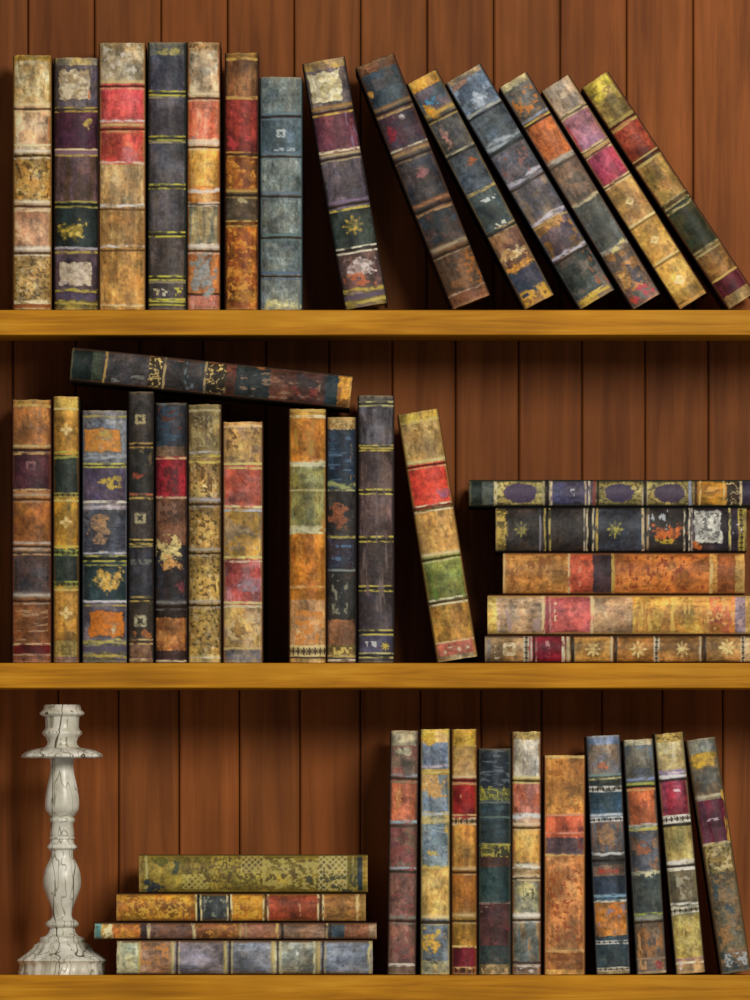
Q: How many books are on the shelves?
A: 45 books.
